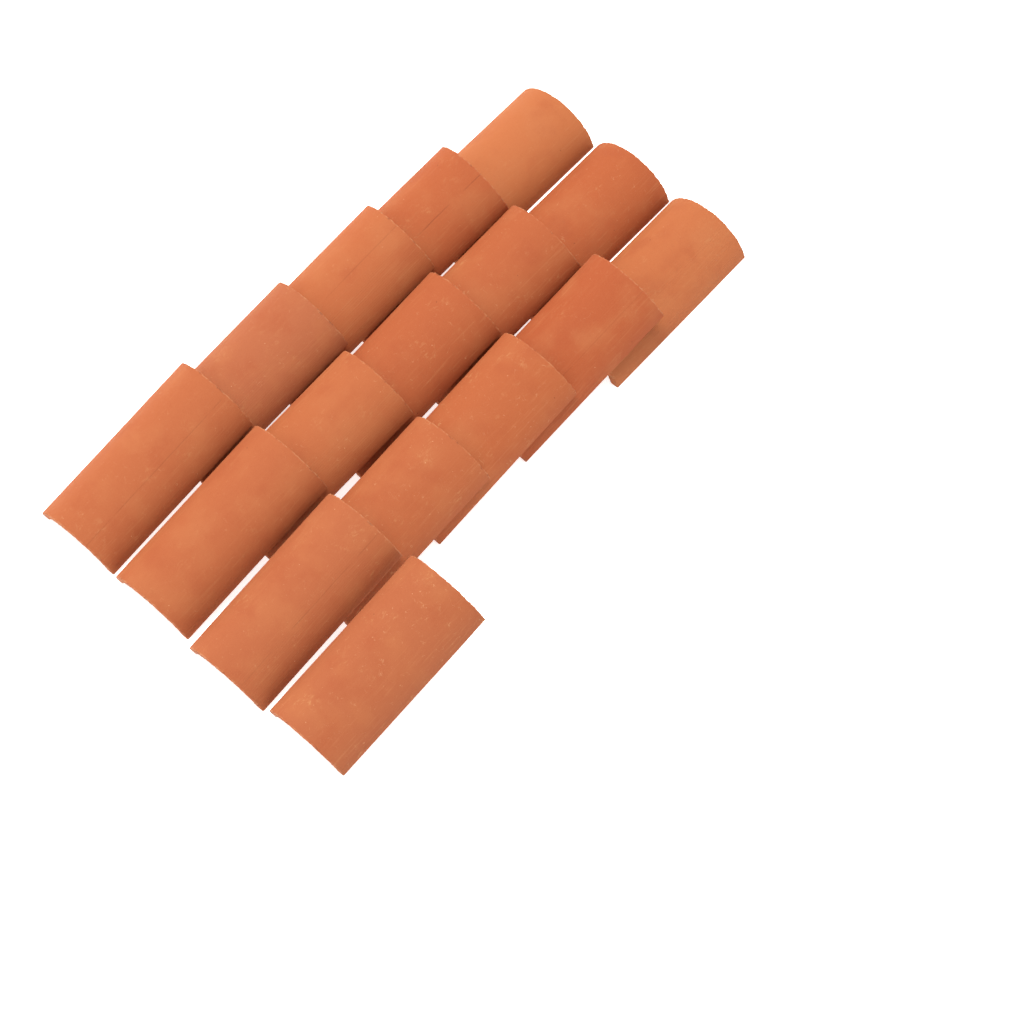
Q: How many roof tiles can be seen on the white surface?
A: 16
